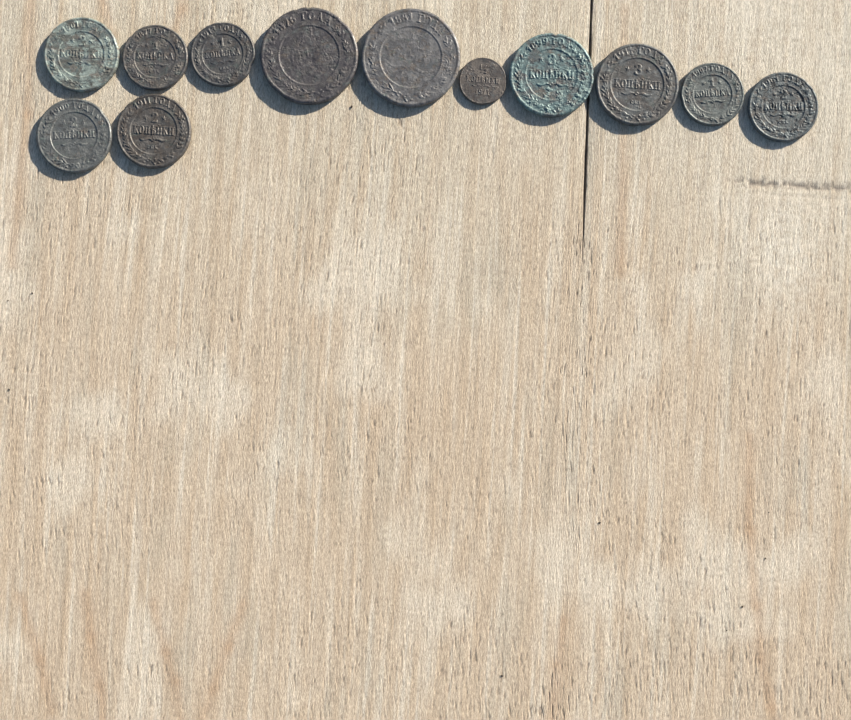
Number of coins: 12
